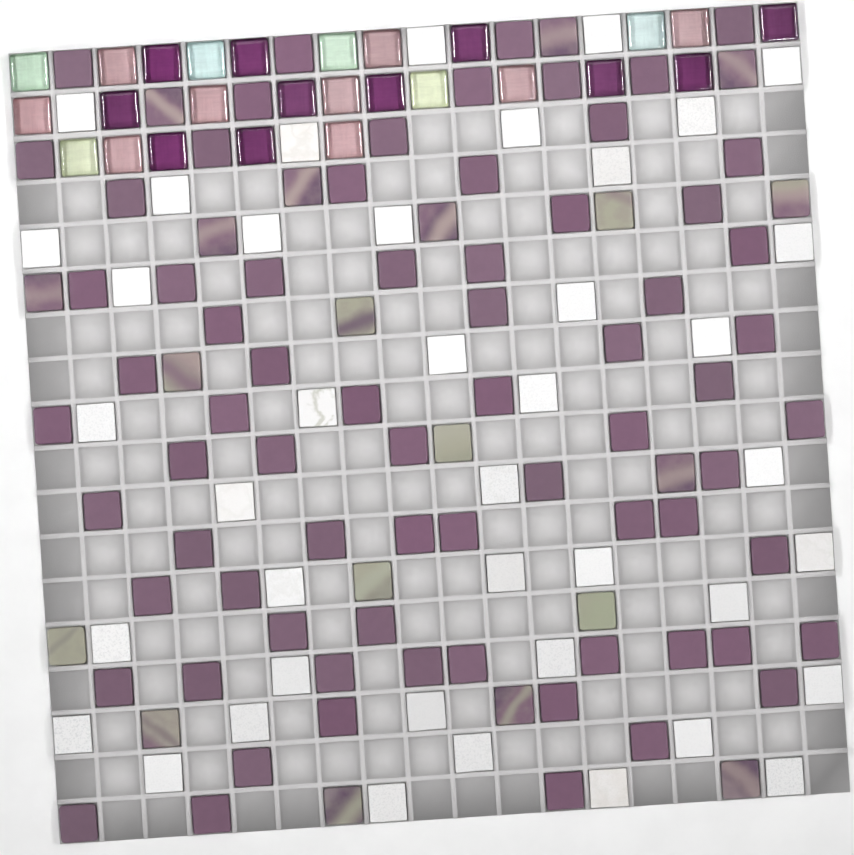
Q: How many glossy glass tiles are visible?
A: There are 26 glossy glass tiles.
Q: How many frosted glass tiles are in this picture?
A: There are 92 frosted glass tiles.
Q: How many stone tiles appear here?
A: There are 41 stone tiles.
